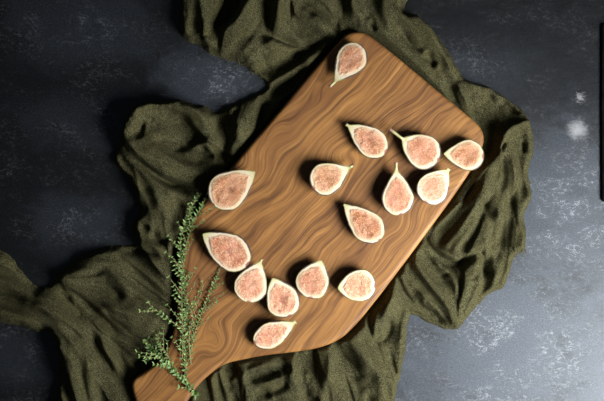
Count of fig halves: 15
